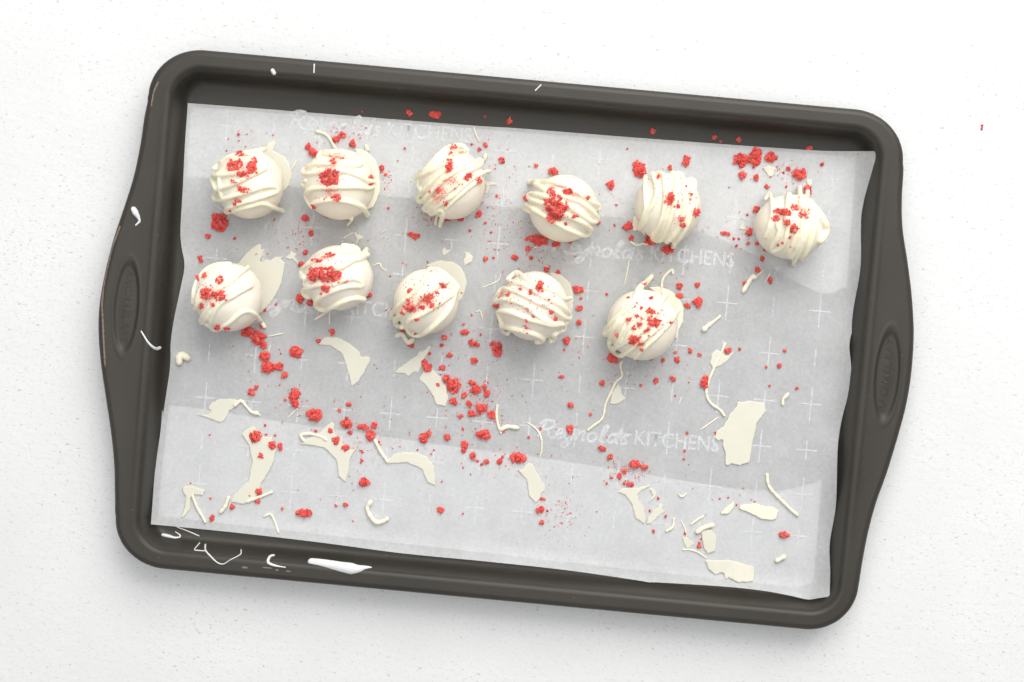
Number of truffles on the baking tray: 11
